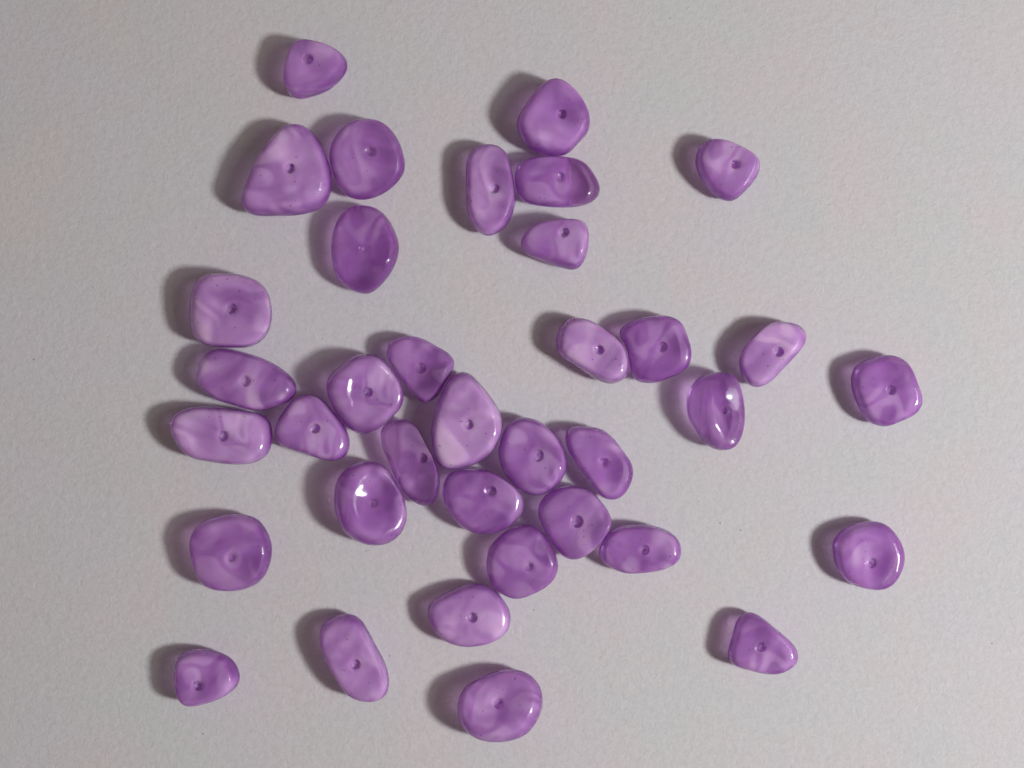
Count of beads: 36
